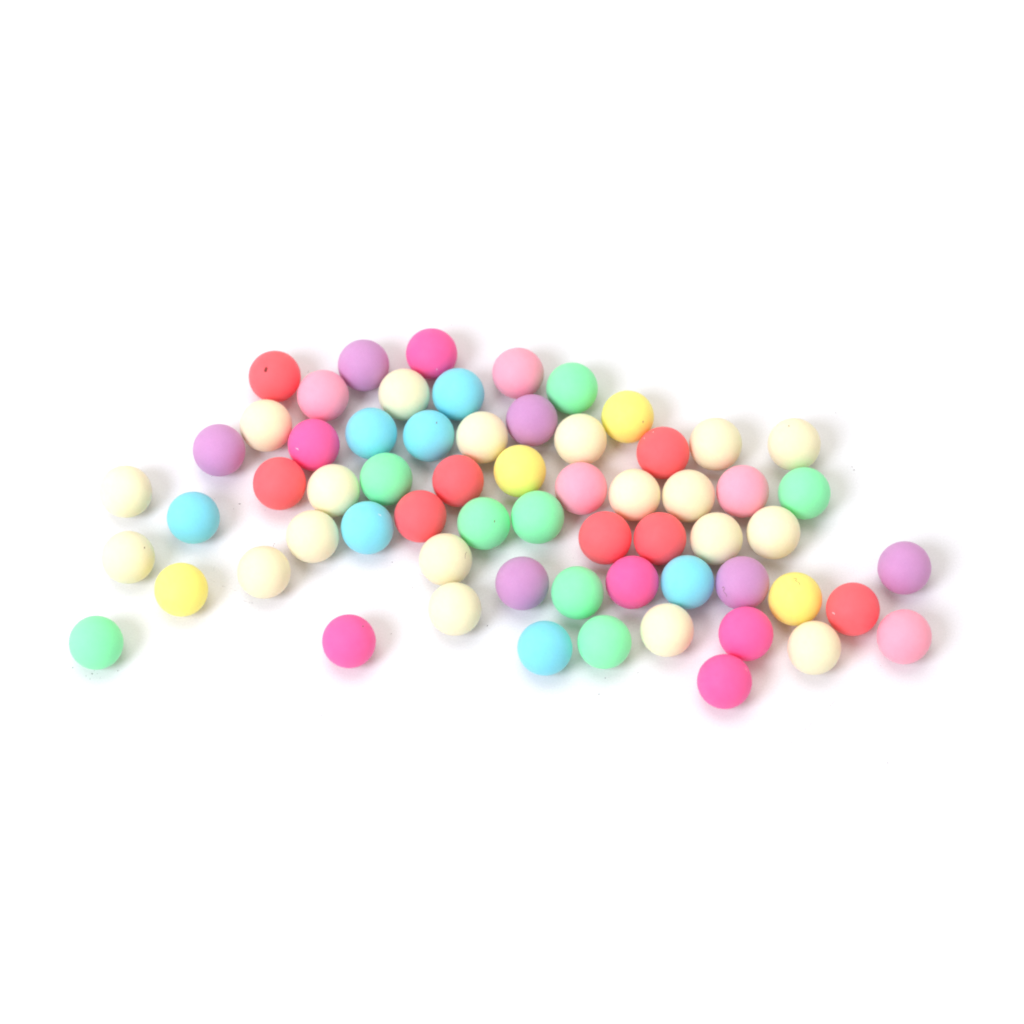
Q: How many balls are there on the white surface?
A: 63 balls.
